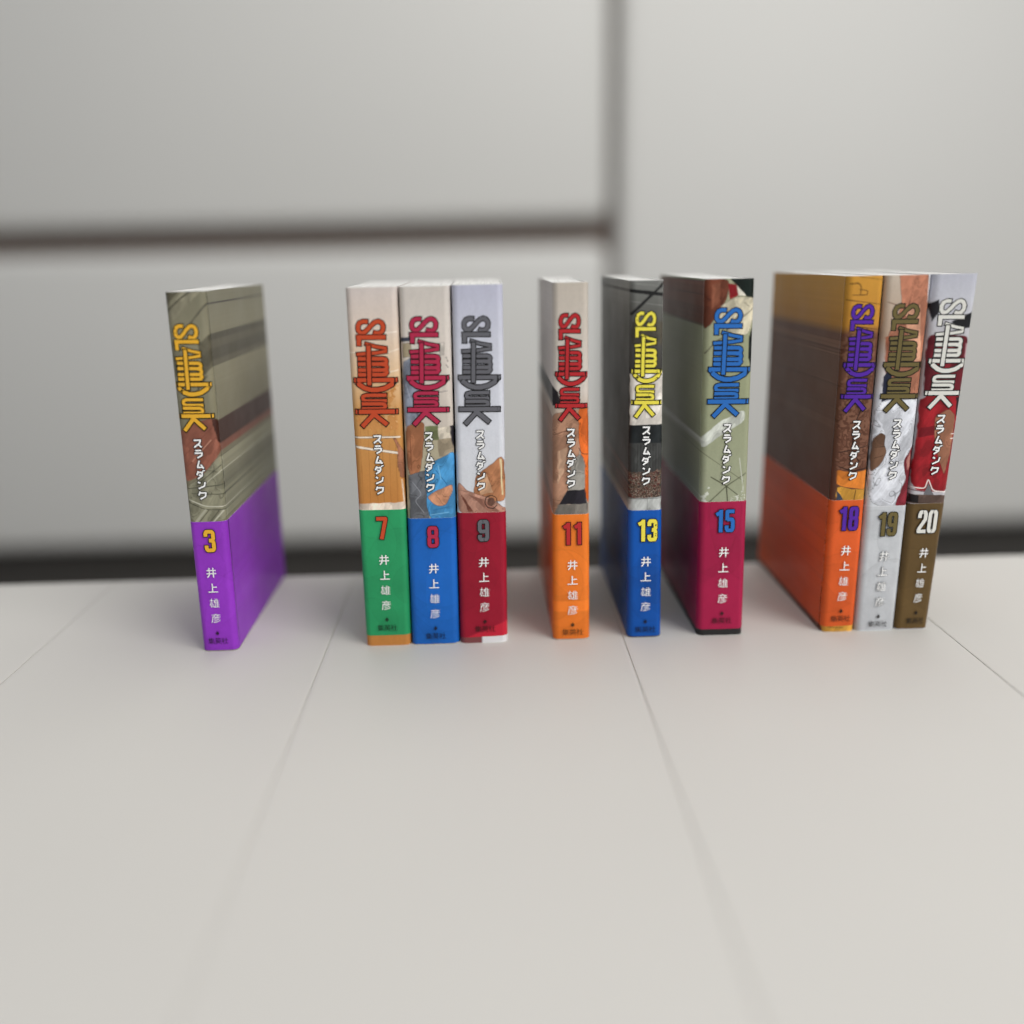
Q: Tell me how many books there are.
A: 10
